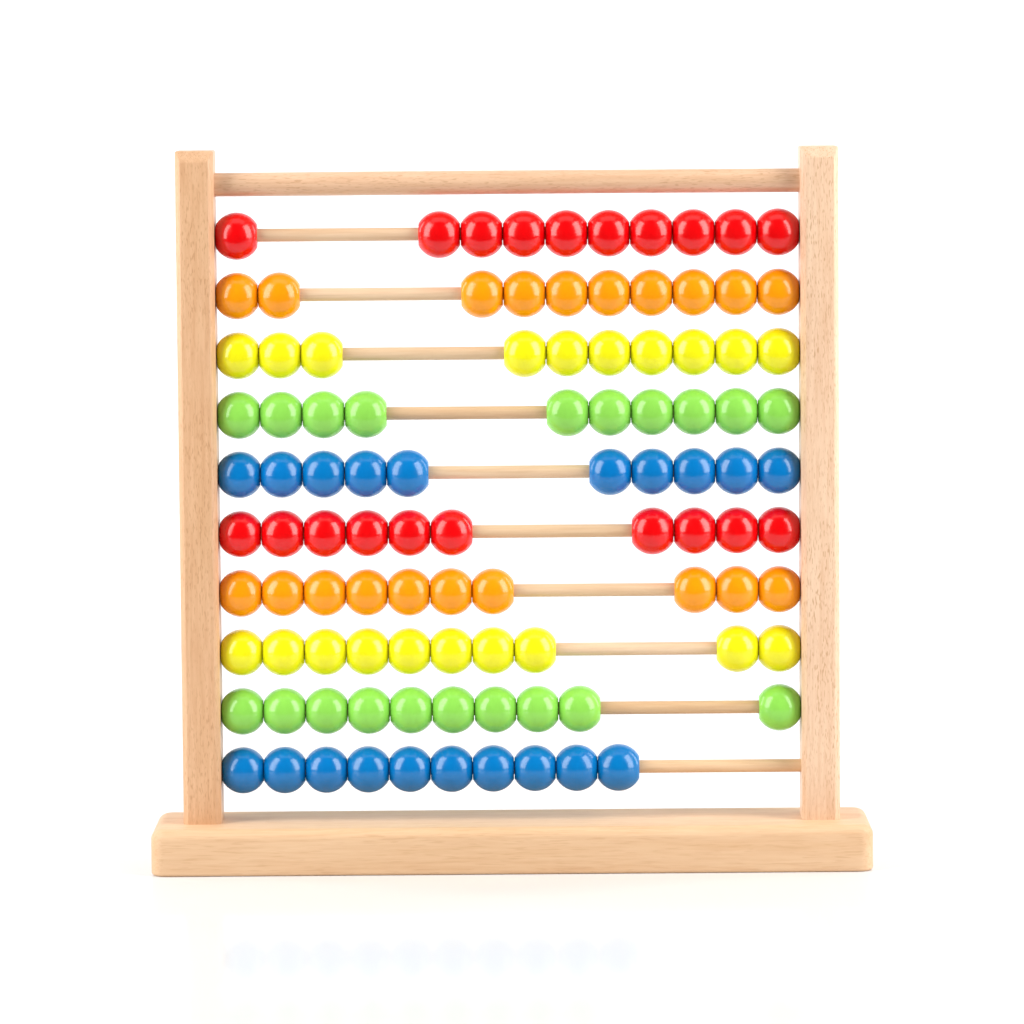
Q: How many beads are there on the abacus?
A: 100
